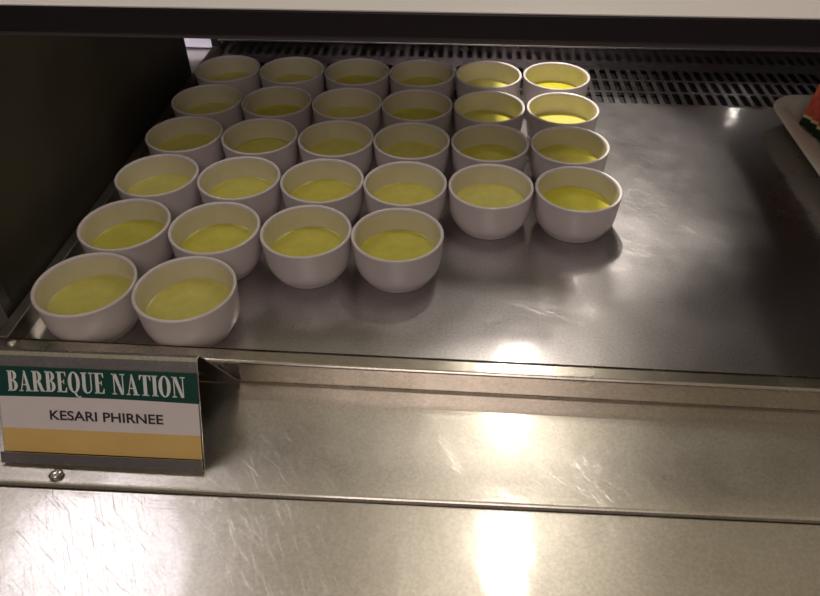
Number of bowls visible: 30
